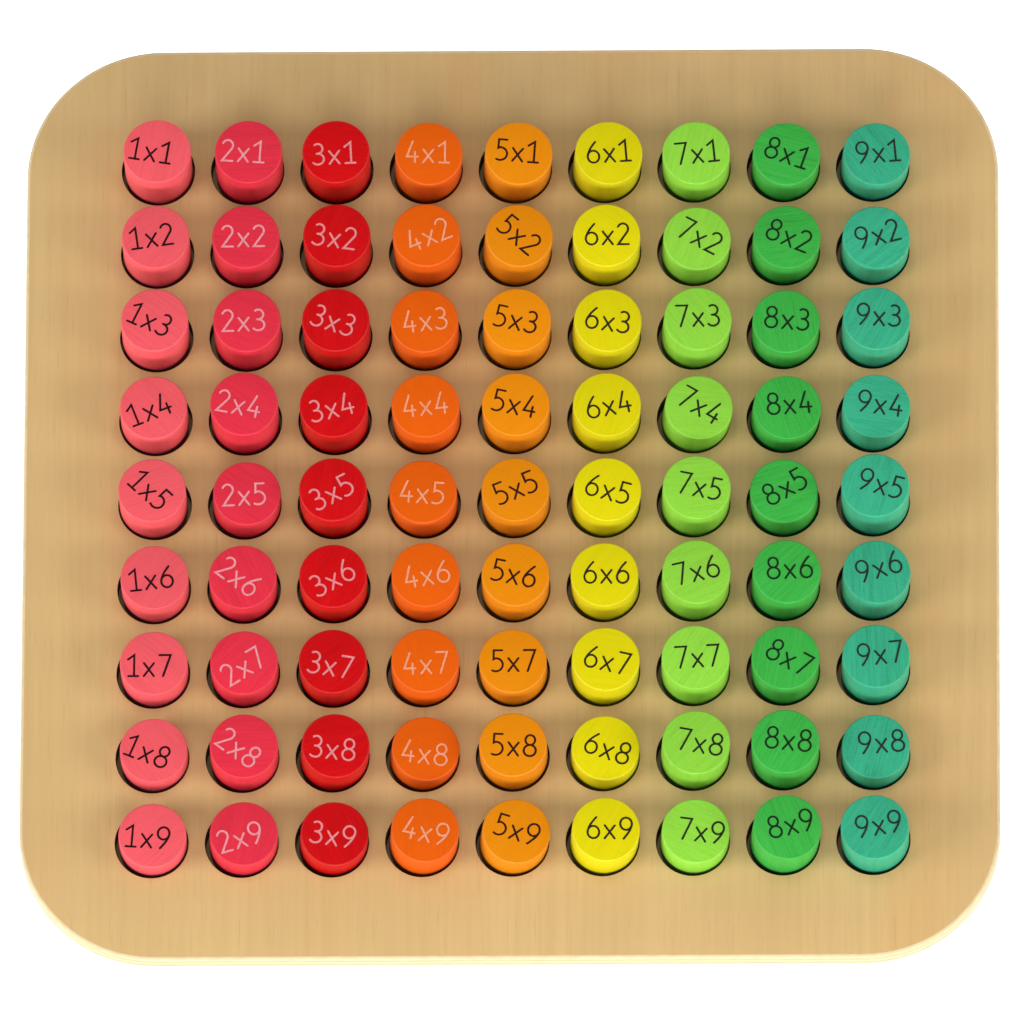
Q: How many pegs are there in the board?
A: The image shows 81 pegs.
